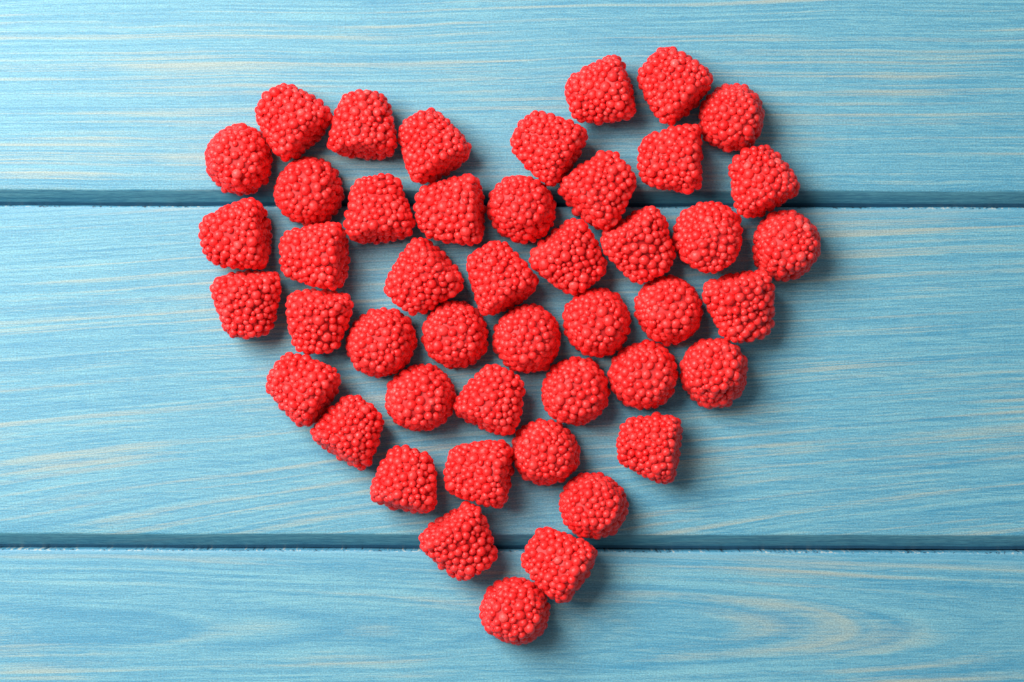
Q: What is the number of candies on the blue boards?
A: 46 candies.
